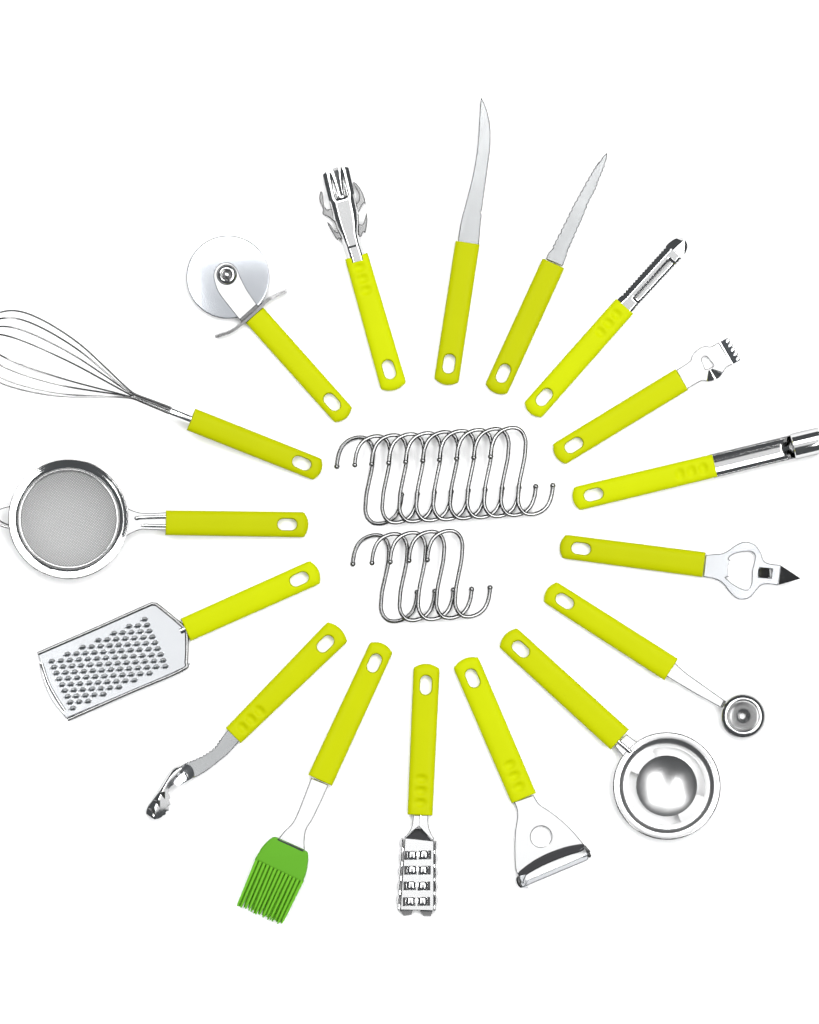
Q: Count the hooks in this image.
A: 15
